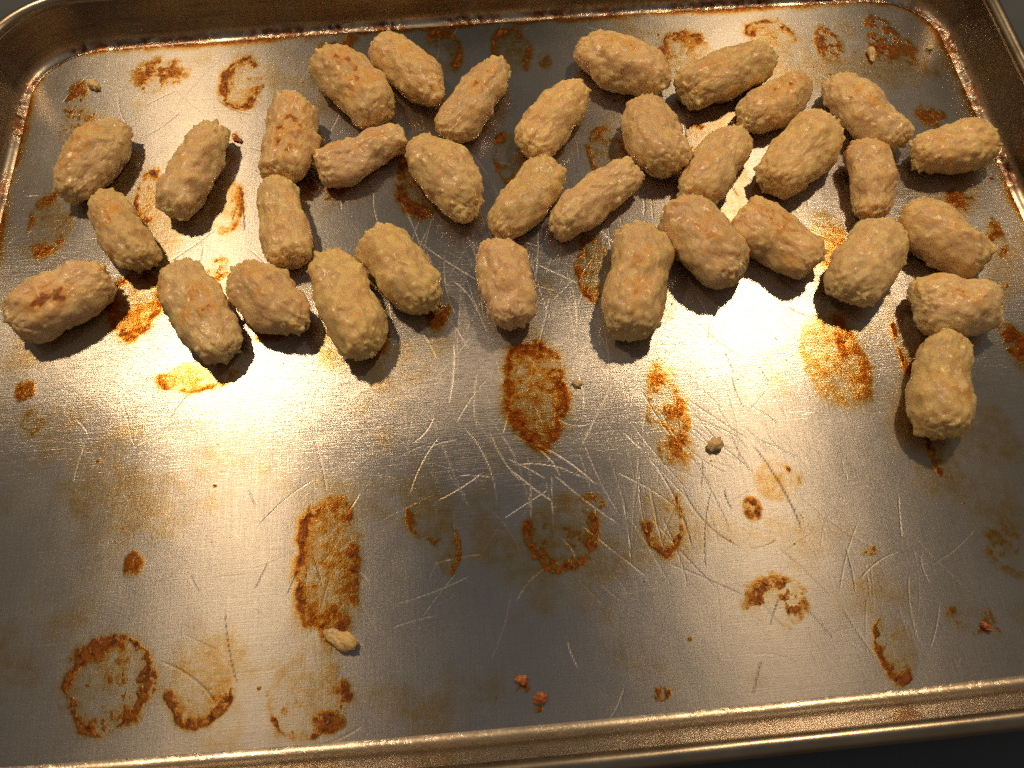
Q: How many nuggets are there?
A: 35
